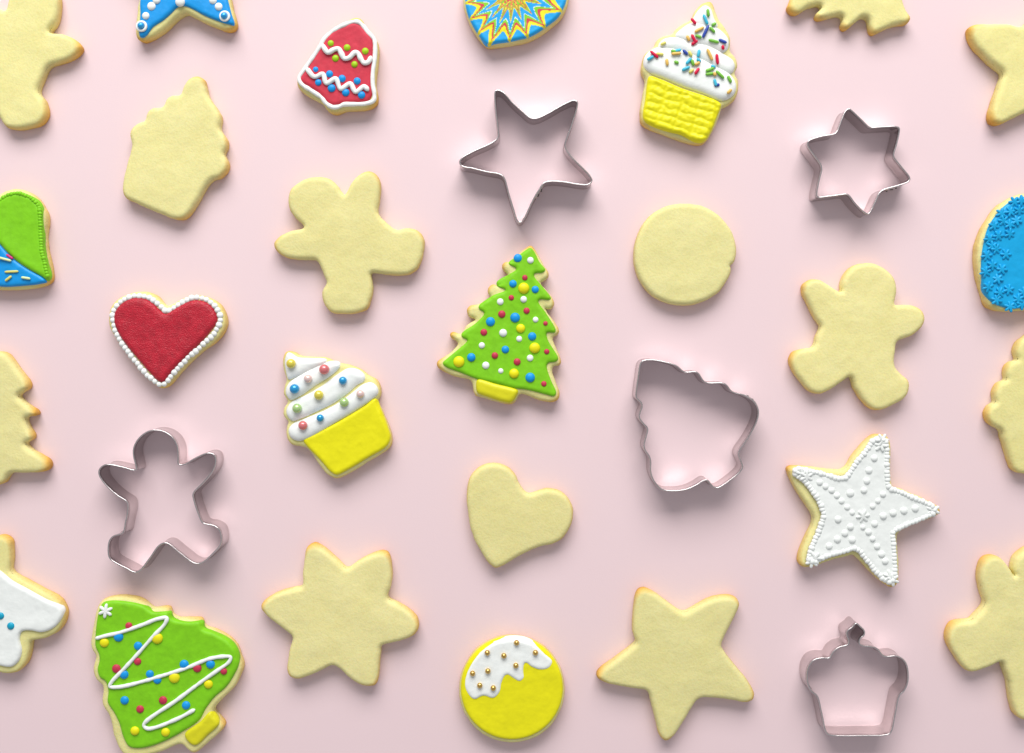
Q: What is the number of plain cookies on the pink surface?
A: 13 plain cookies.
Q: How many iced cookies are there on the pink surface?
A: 13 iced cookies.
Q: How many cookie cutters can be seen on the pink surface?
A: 5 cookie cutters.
